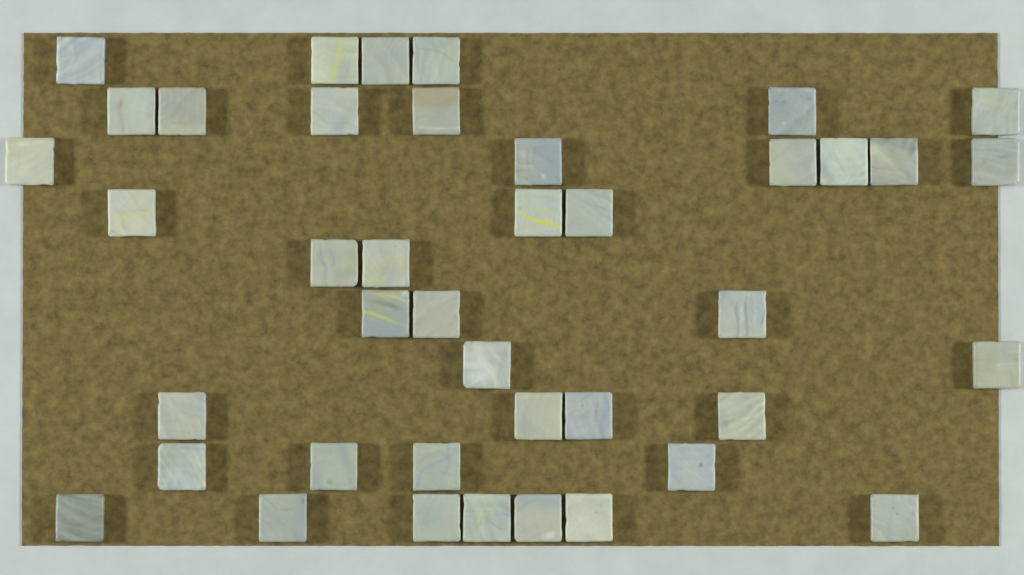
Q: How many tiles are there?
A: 41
